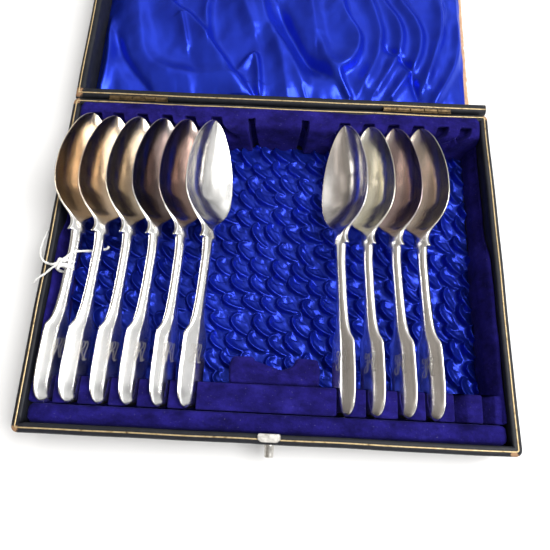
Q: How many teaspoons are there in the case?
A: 10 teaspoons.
